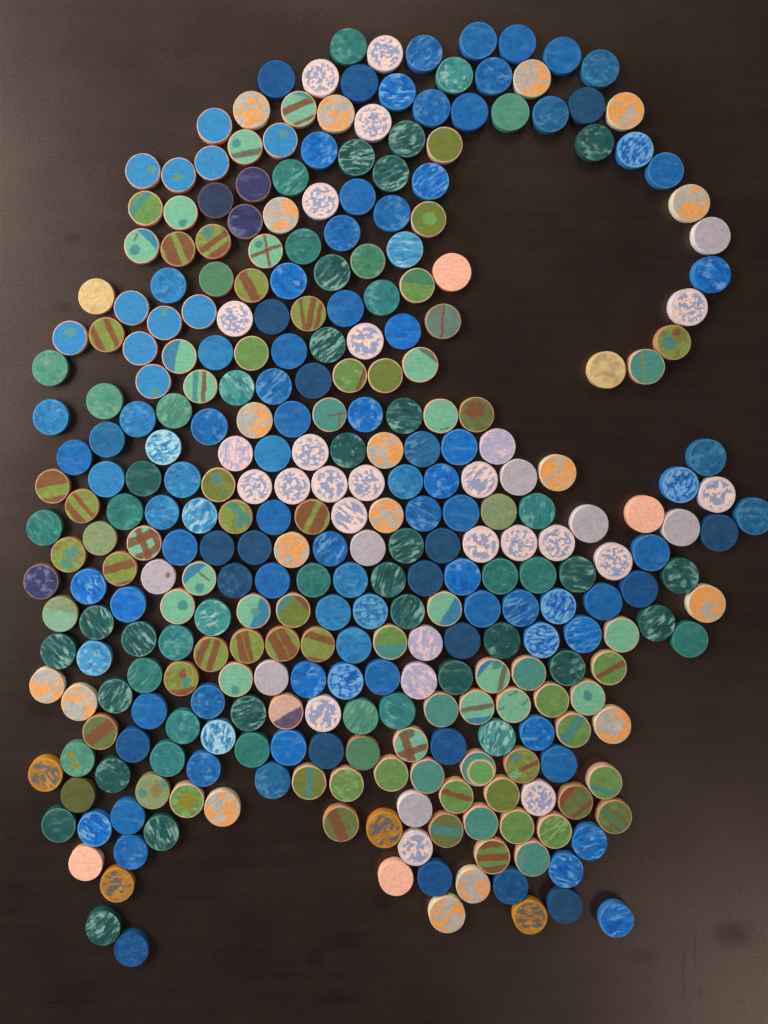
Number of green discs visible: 139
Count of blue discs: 119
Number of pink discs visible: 39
